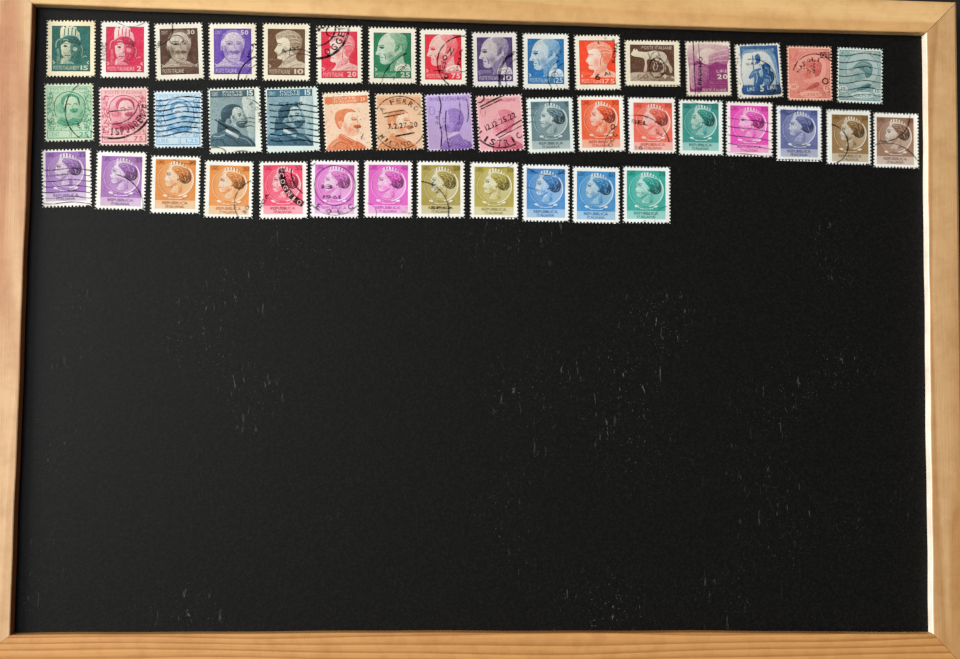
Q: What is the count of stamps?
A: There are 45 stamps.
